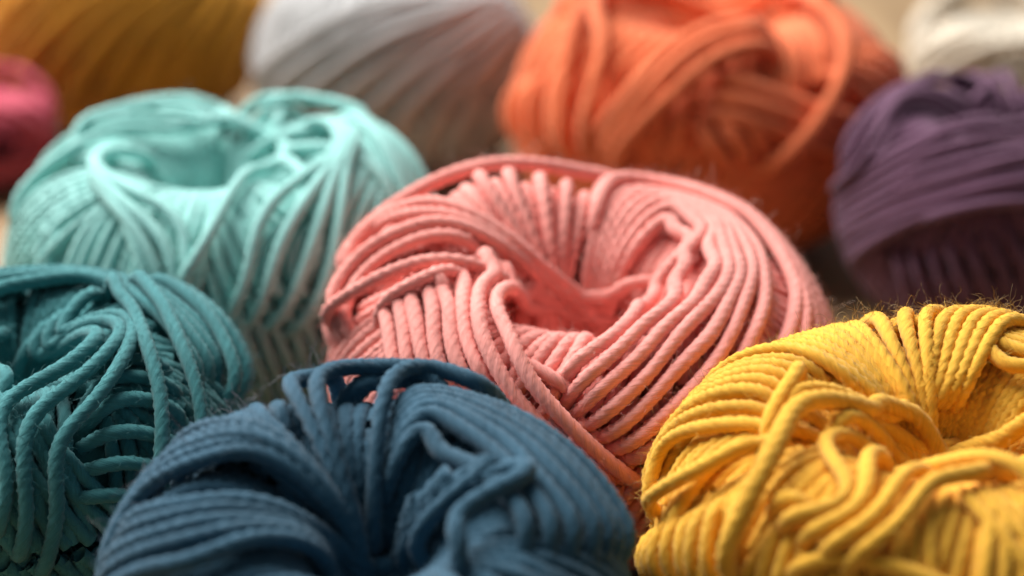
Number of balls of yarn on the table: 11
